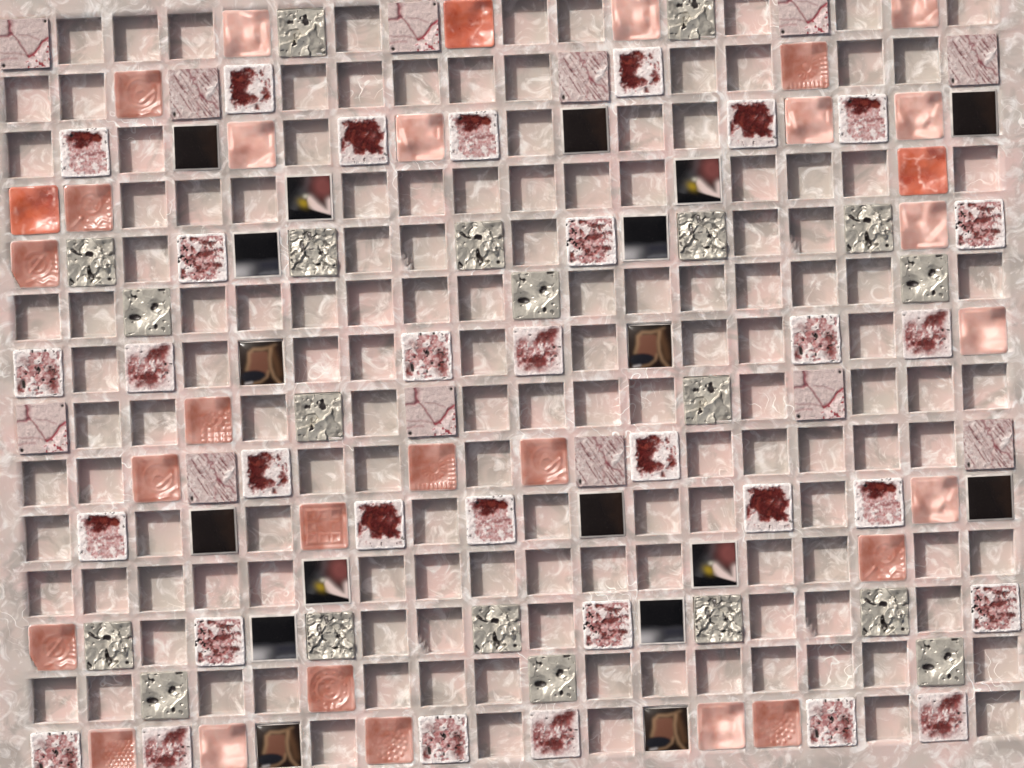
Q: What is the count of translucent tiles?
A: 30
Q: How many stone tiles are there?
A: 44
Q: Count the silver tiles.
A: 20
